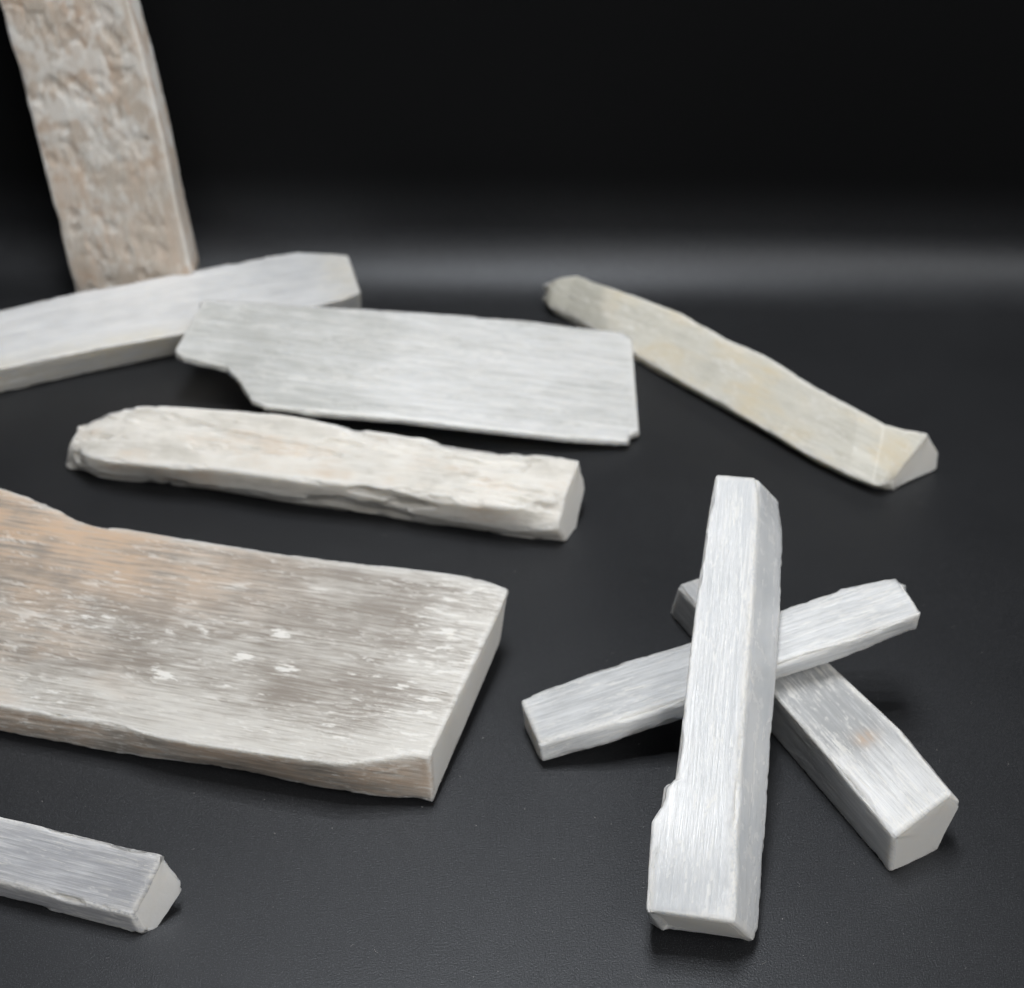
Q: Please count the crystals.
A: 10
